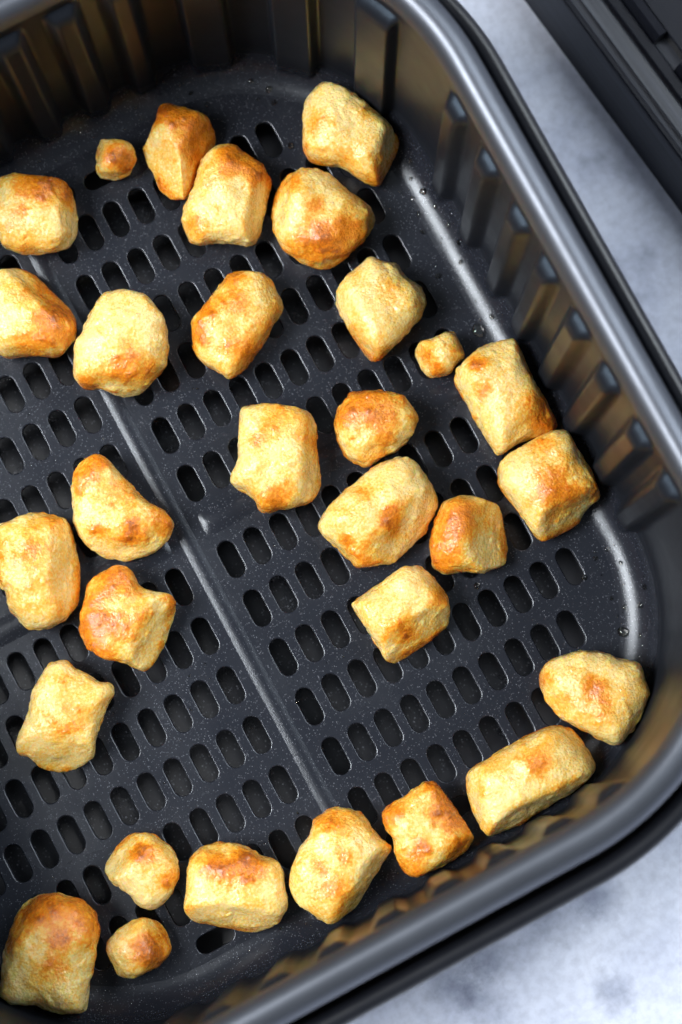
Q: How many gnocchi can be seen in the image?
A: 30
